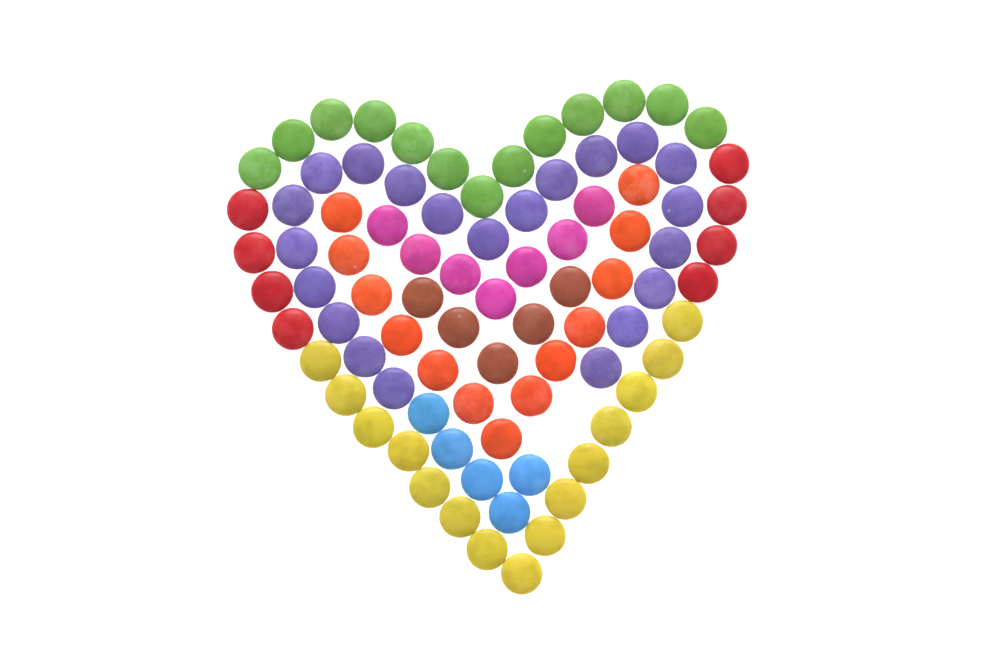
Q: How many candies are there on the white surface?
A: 87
